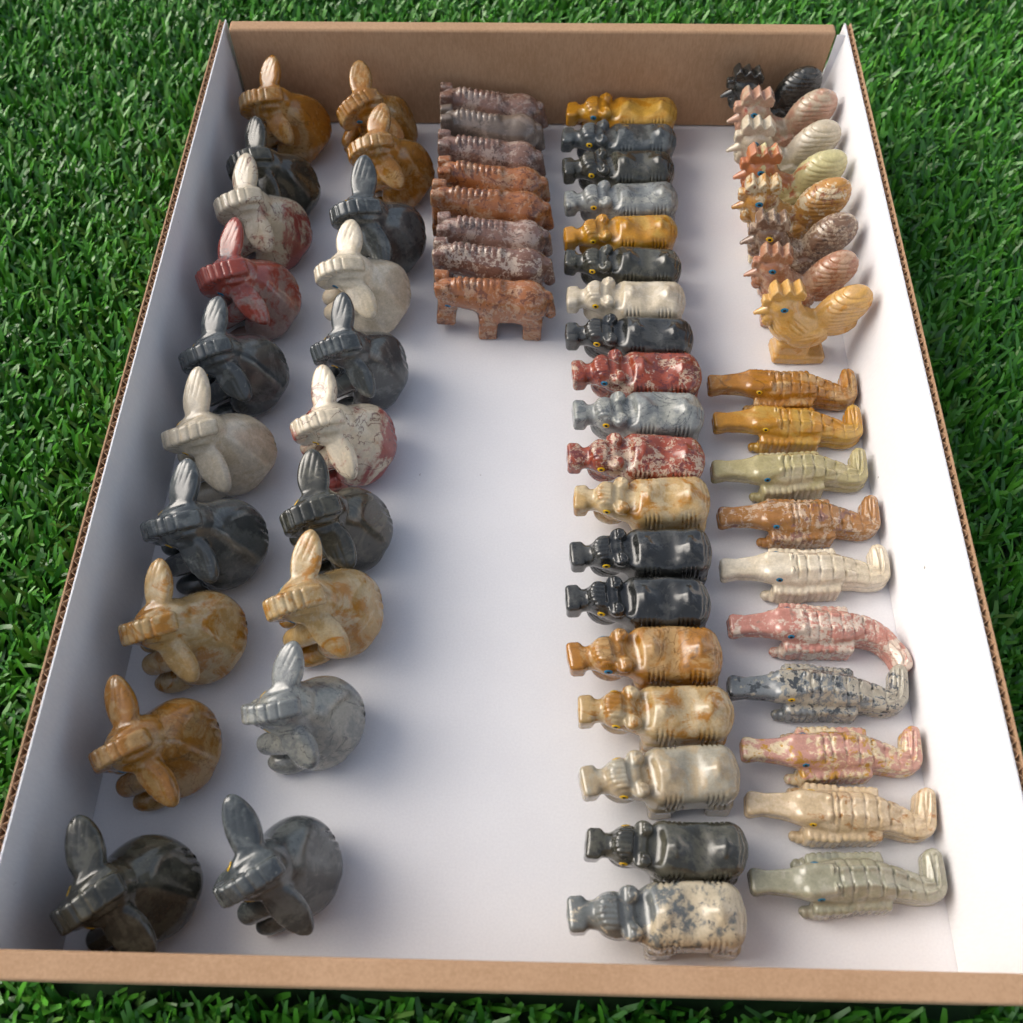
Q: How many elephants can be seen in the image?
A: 20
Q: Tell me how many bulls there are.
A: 19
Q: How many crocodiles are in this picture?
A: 10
